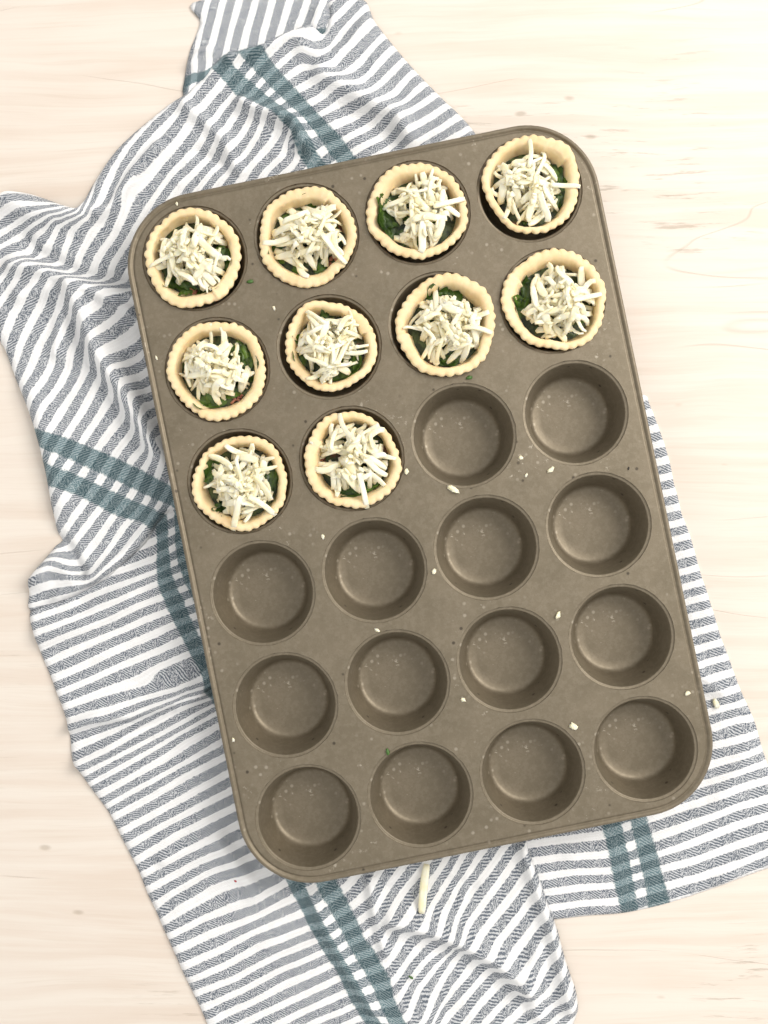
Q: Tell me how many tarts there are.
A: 10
